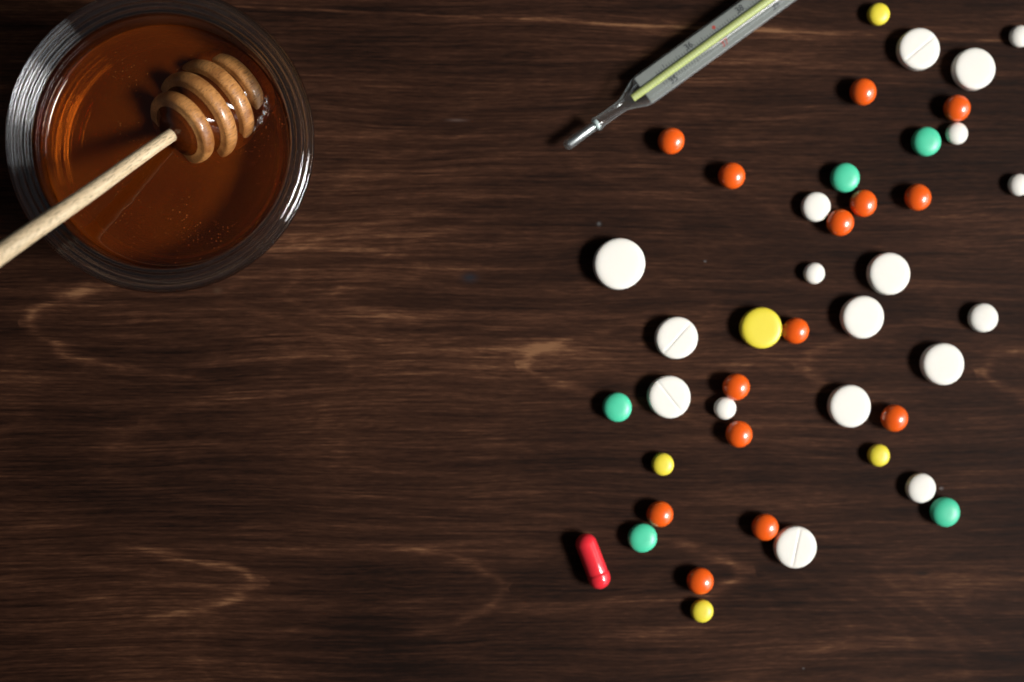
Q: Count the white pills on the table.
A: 18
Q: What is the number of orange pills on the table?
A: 14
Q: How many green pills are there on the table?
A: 5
